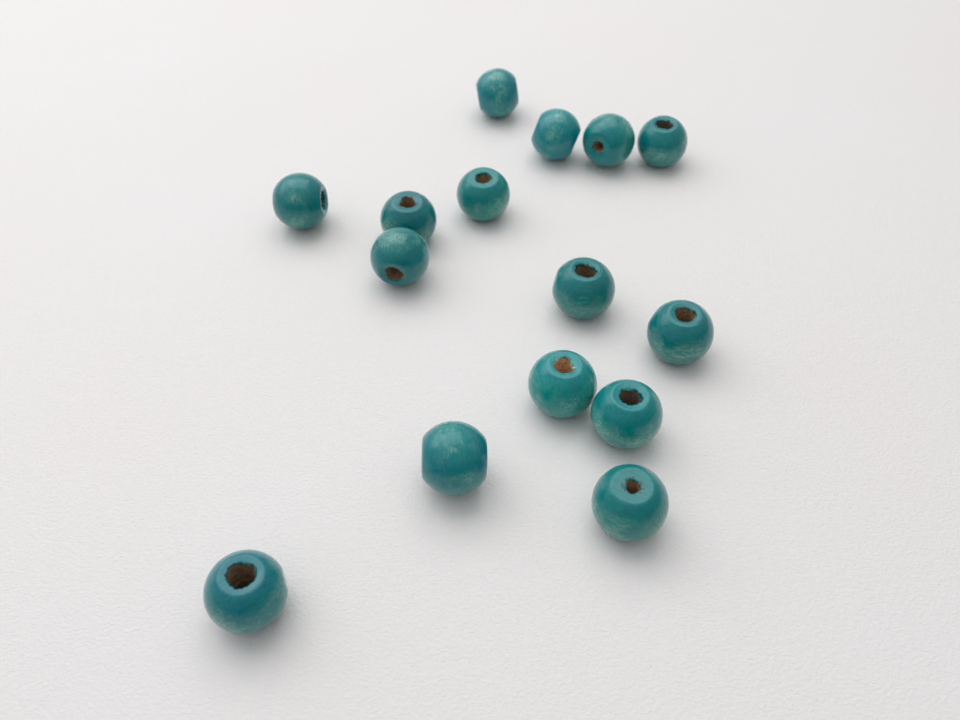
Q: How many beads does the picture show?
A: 15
